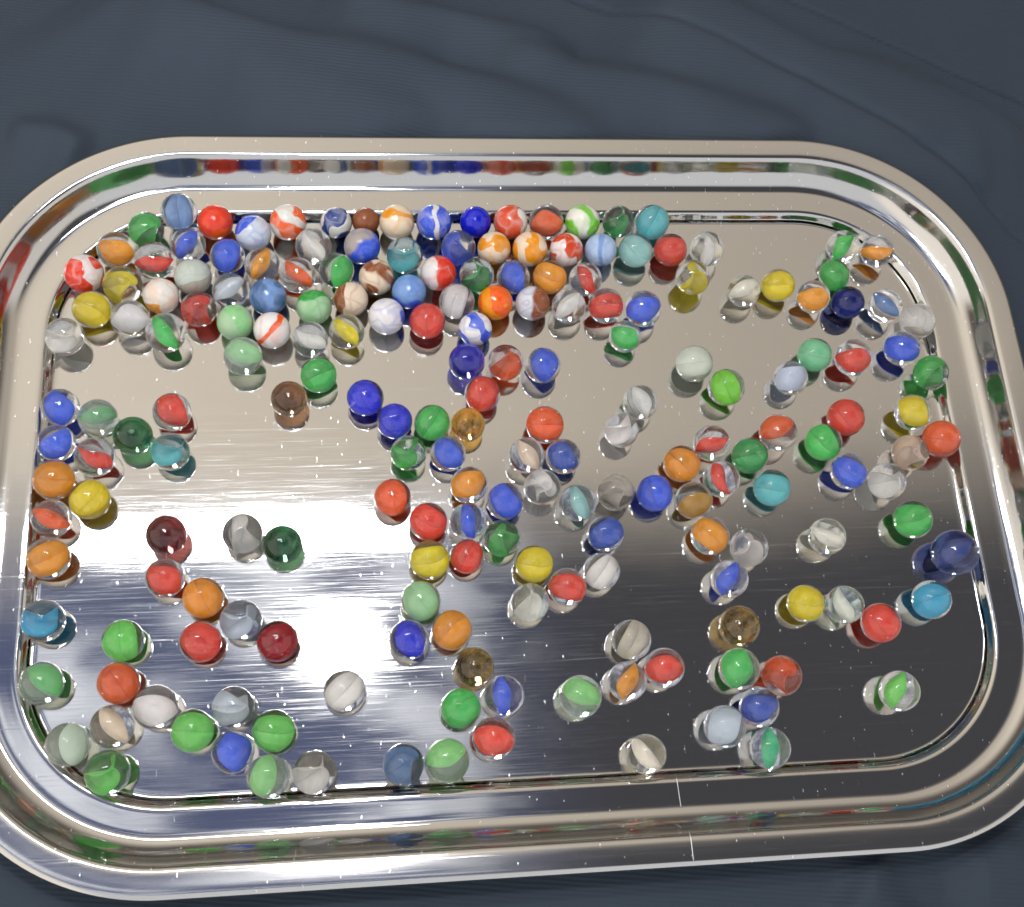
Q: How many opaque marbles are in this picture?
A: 30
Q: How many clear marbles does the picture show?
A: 168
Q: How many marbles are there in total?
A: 198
